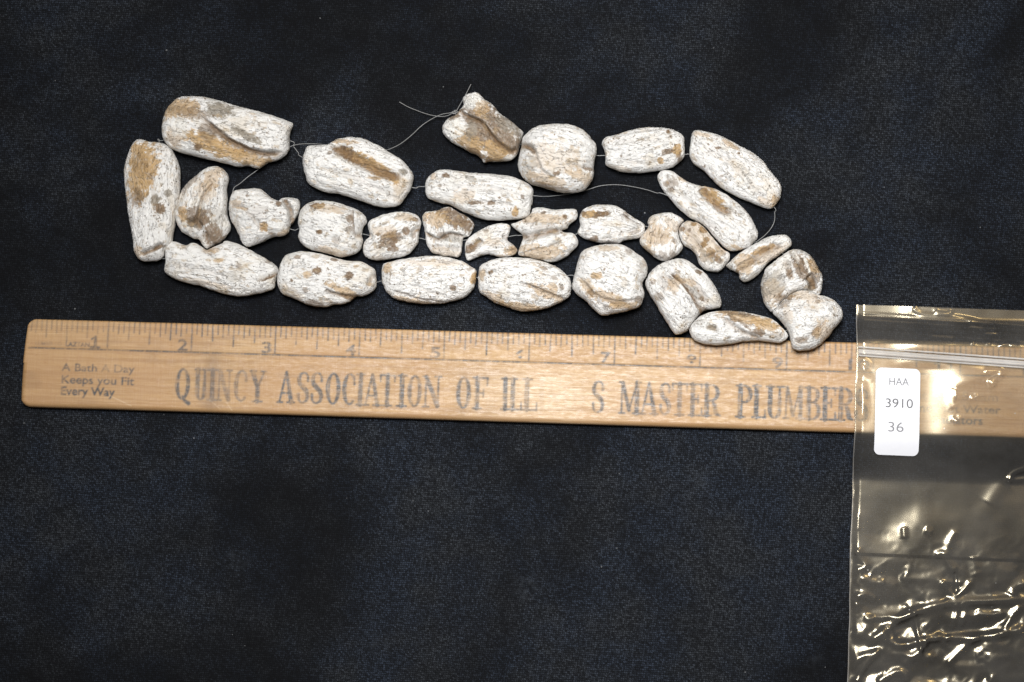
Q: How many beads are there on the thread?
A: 29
